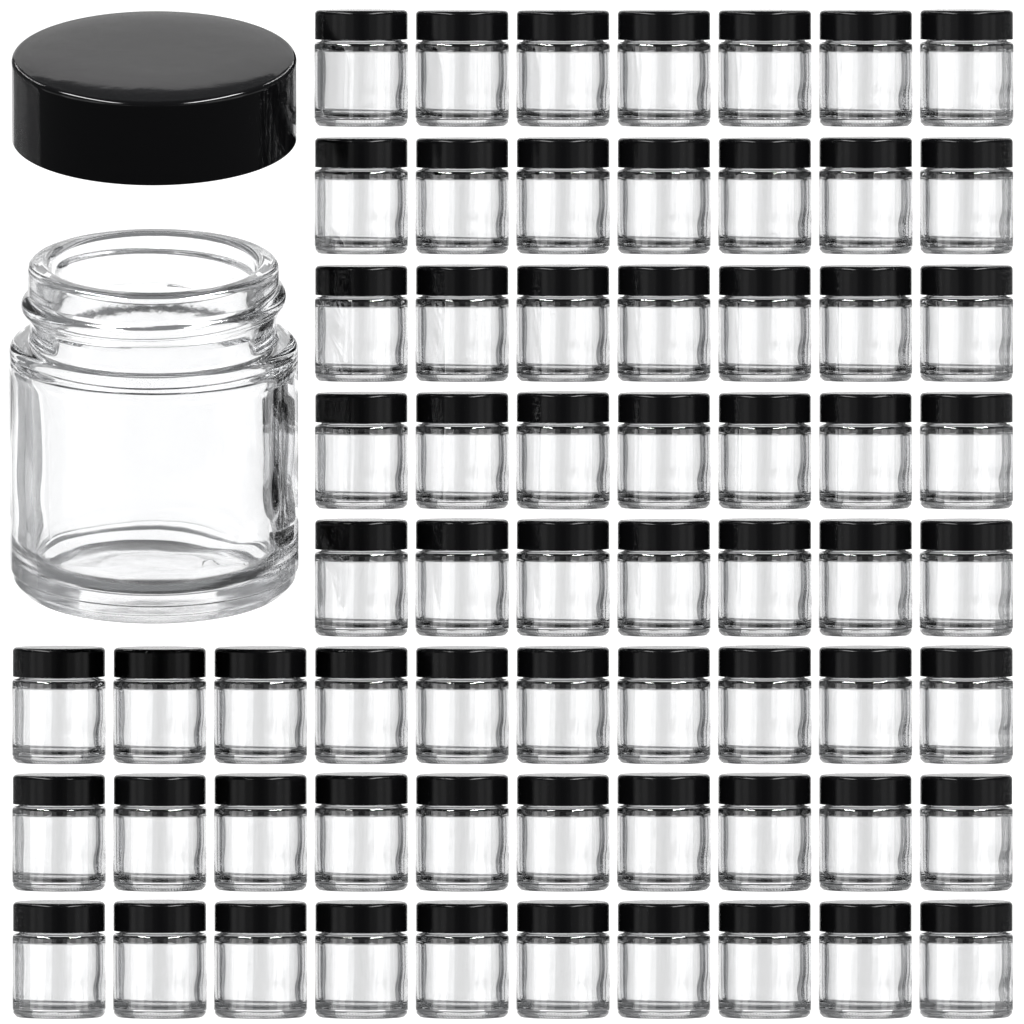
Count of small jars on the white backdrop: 65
